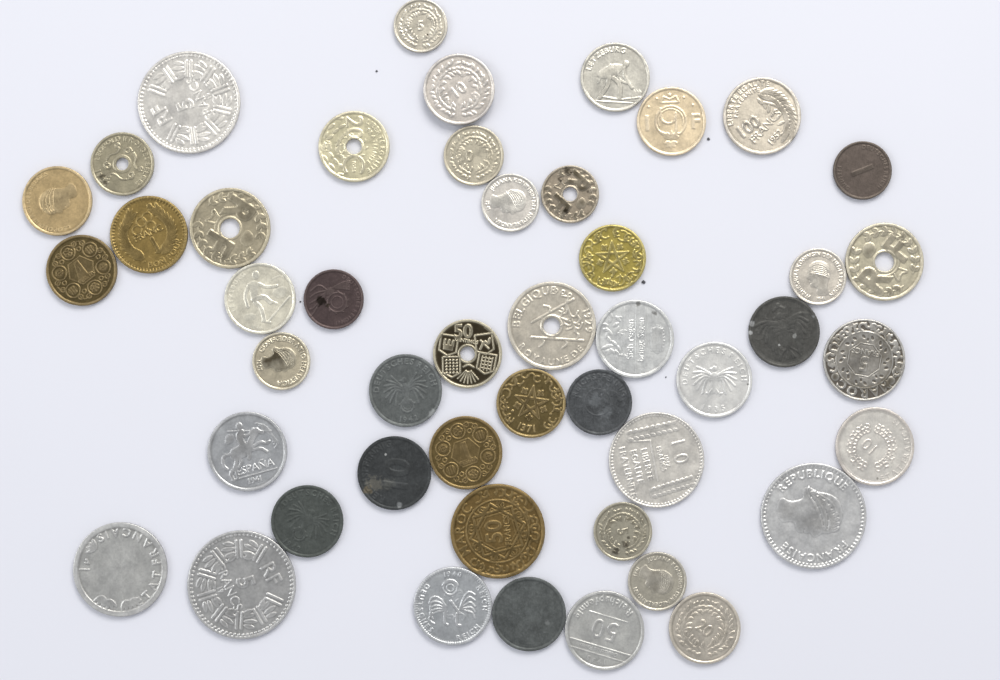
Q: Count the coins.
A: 47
